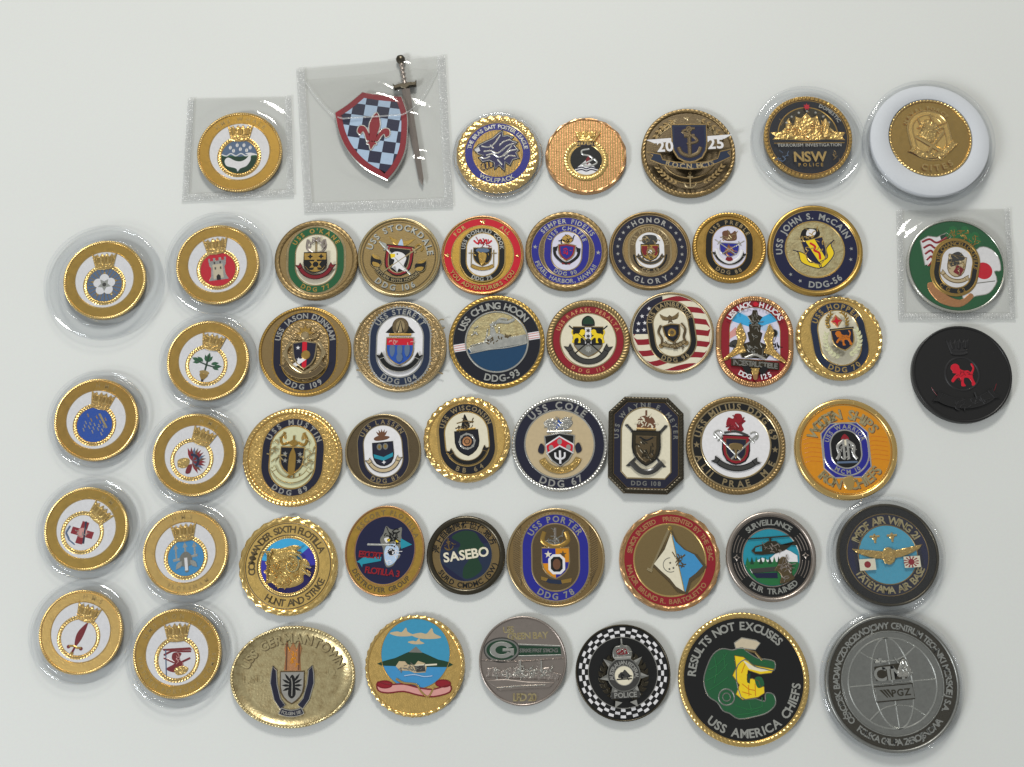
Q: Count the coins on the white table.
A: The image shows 51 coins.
